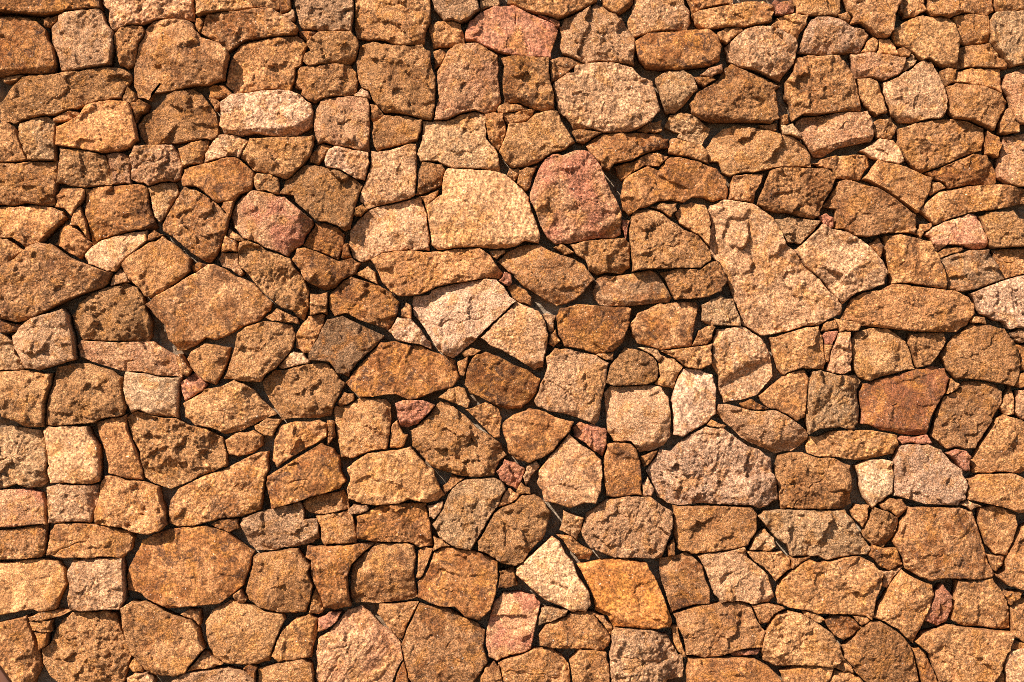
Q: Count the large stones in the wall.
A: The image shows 192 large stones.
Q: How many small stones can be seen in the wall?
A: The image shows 200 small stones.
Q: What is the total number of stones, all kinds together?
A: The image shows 392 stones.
